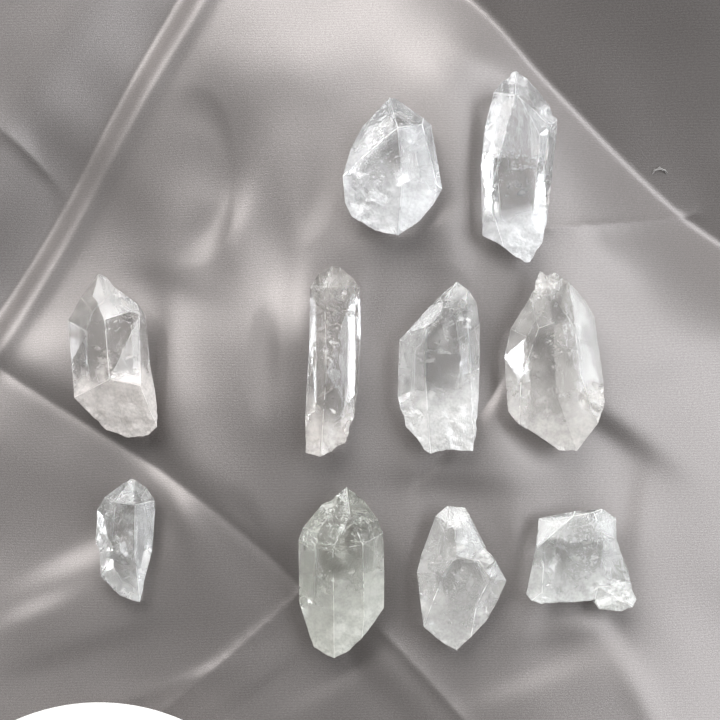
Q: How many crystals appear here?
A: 10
